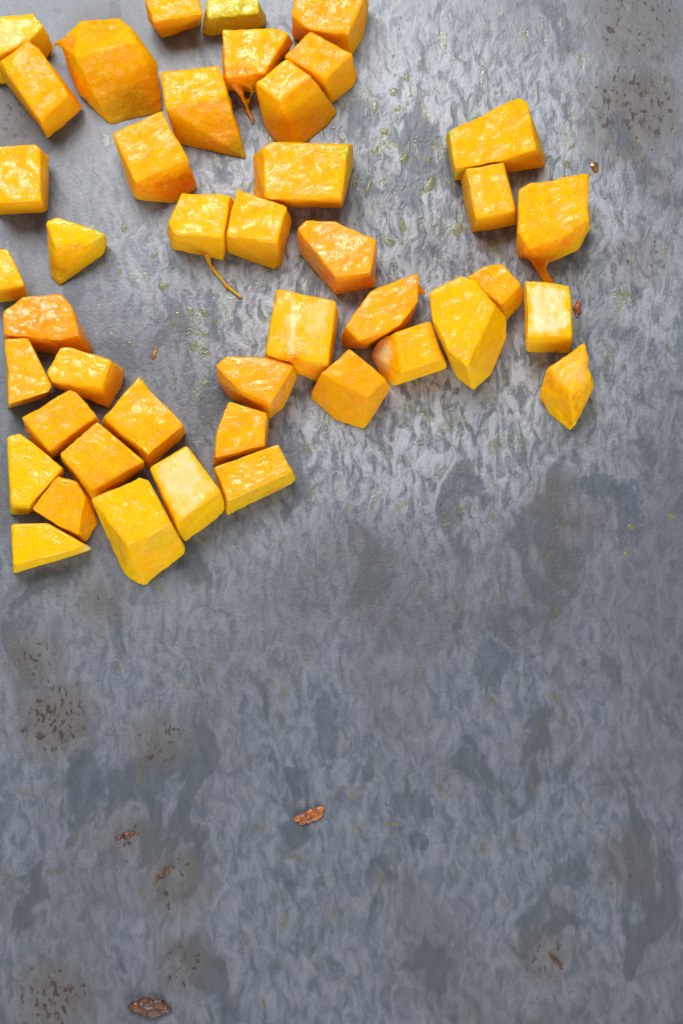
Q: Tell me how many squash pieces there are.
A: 43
